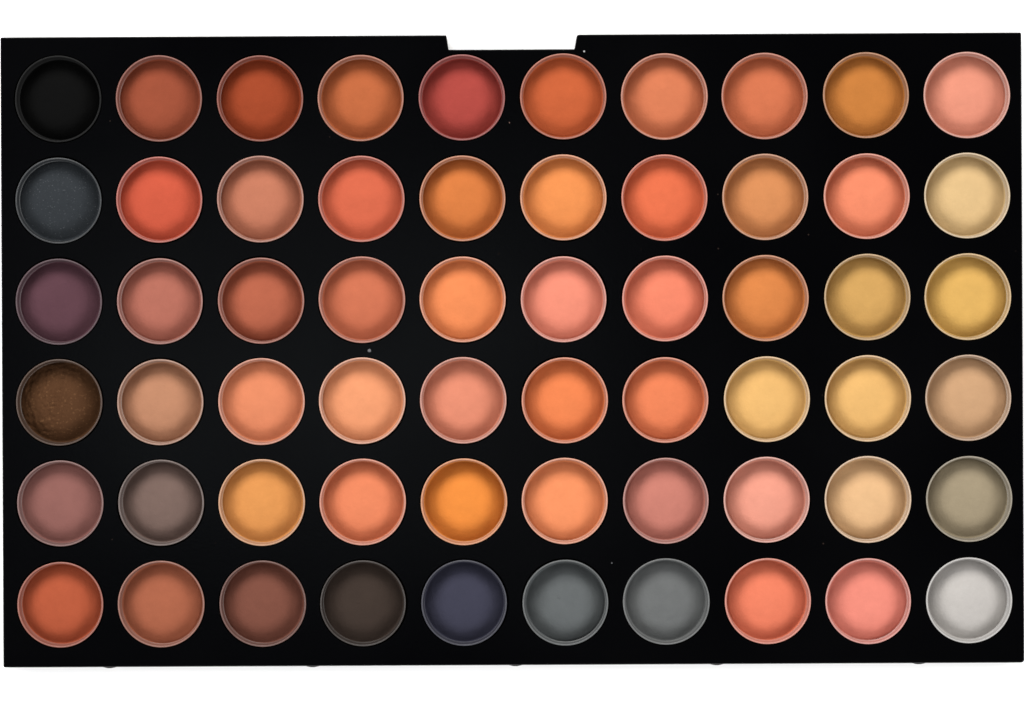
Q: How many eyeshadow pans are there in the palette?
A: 60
